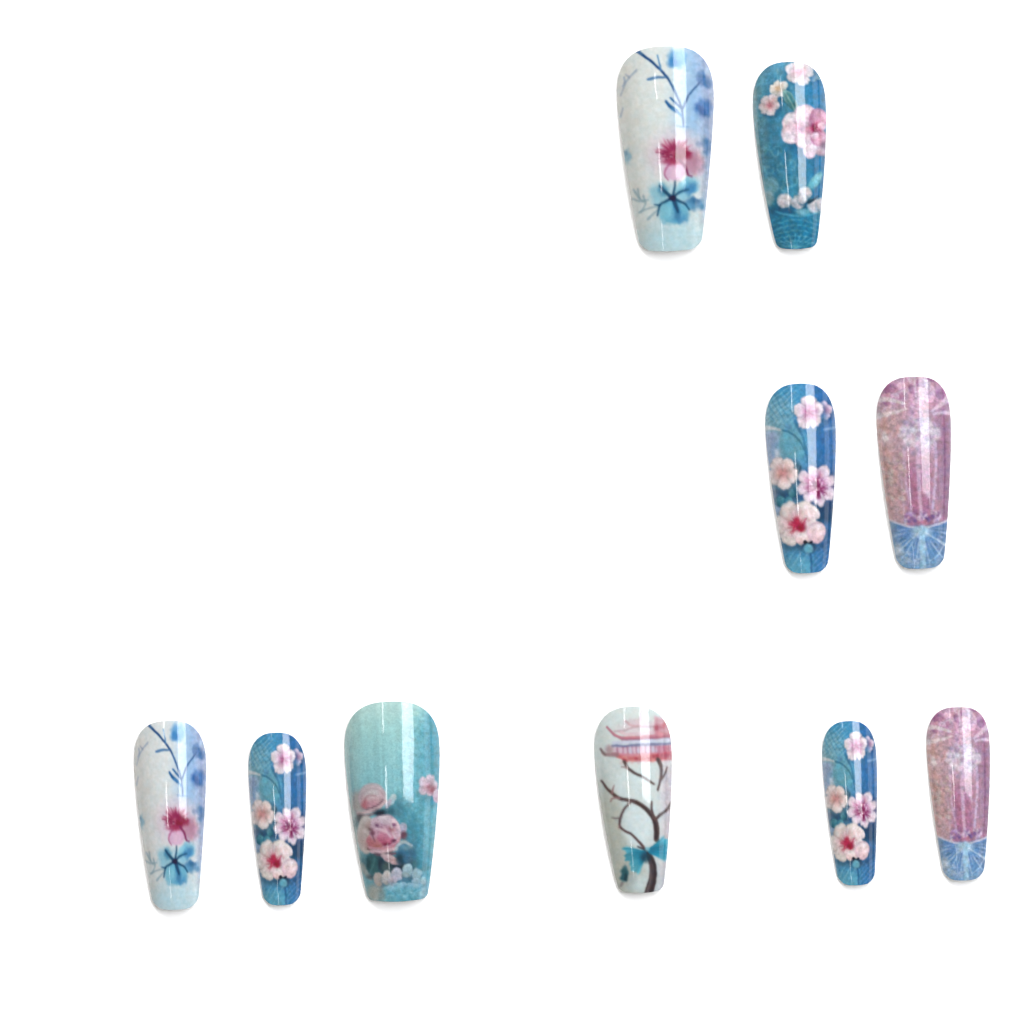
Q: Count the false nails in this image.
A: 10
